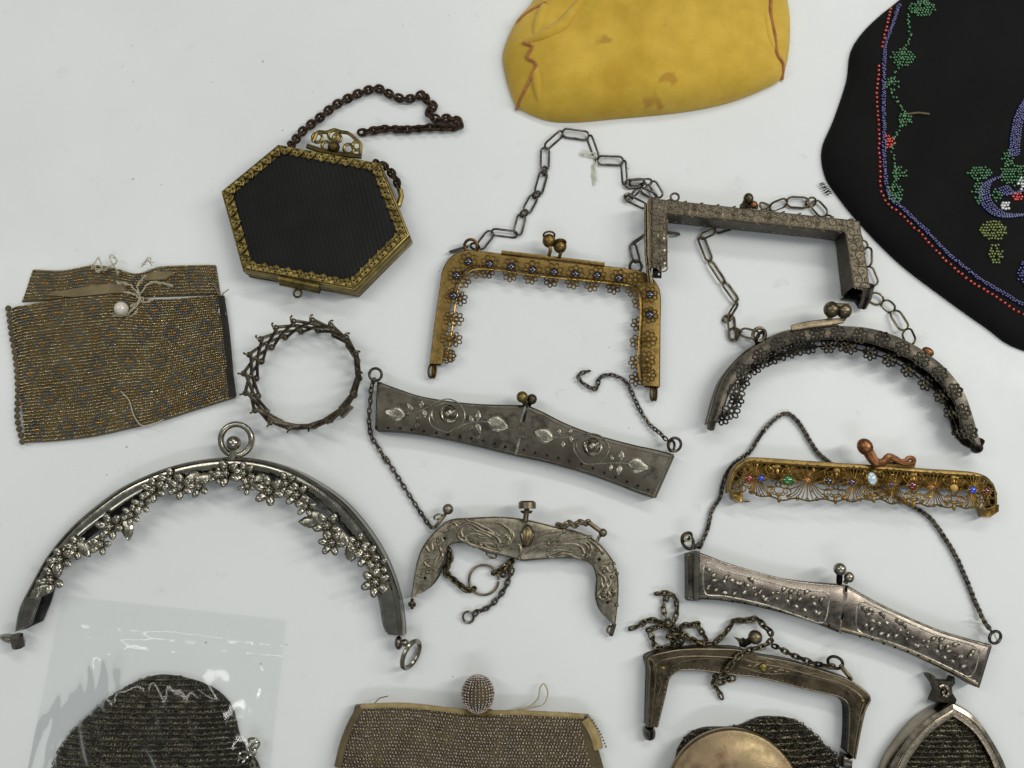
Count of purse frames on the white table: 9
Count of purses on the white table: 8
